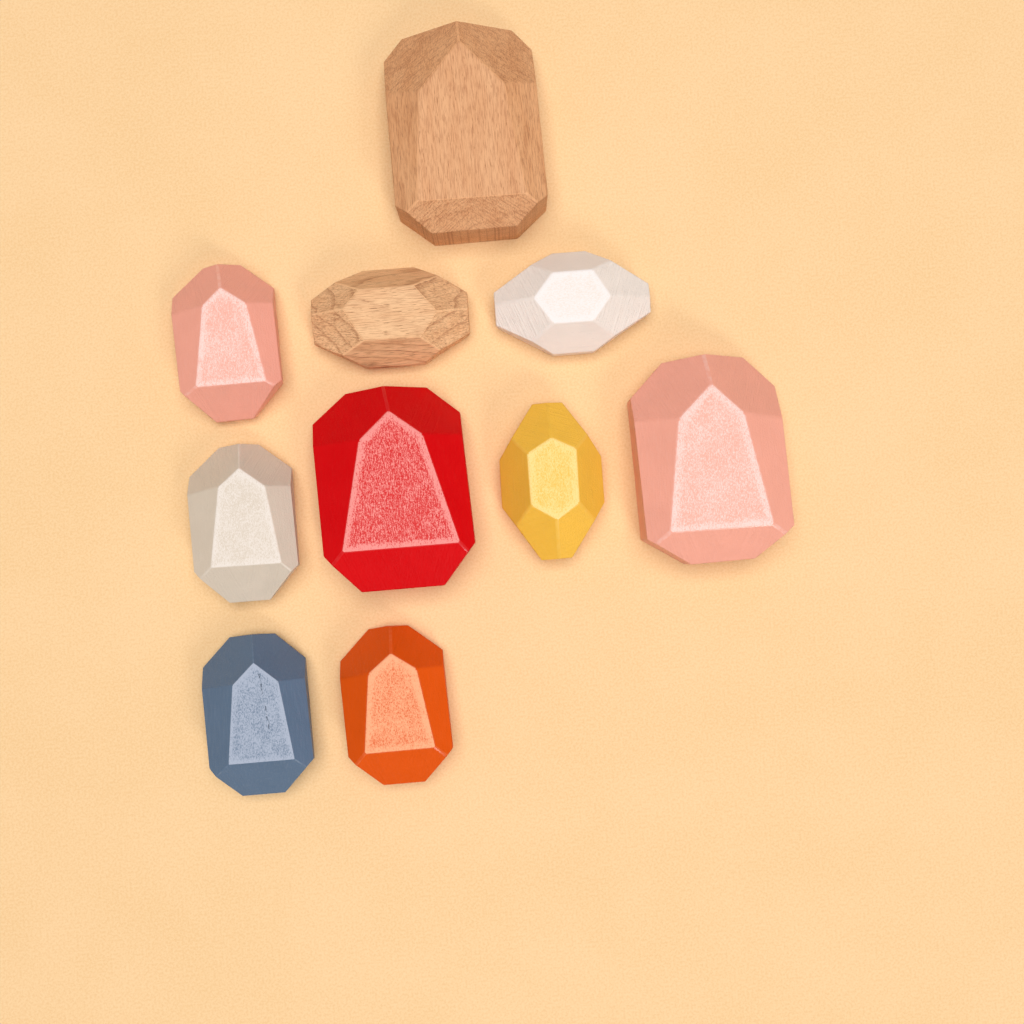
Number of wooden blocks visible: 10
